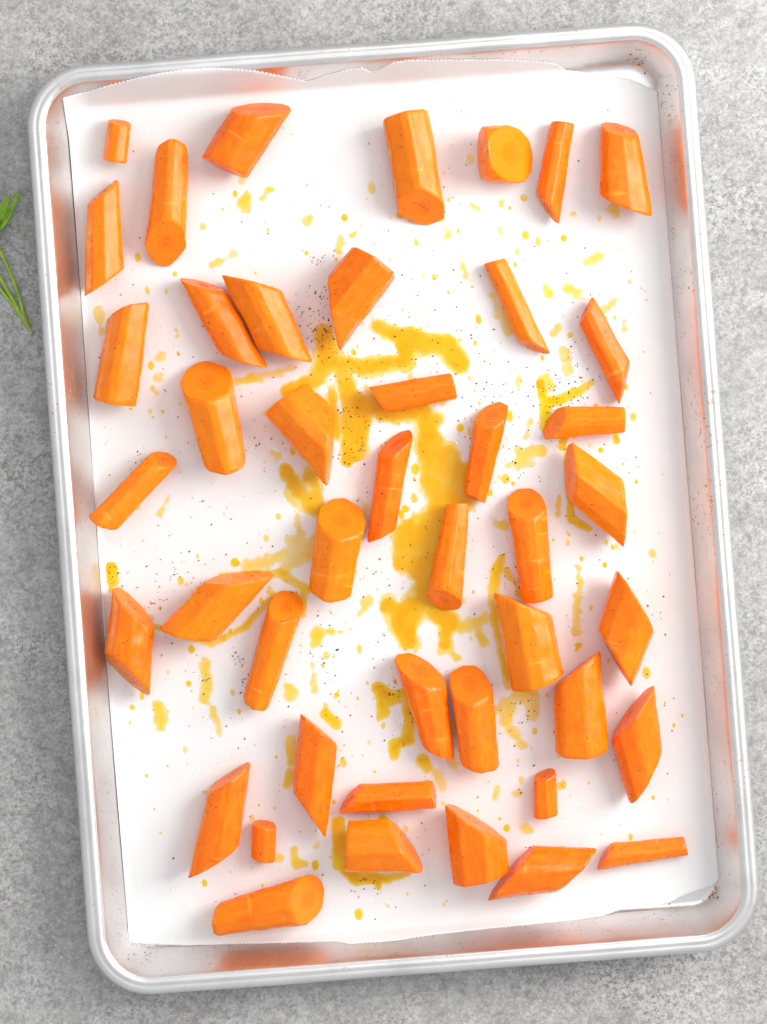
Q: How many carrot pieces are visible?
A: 44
